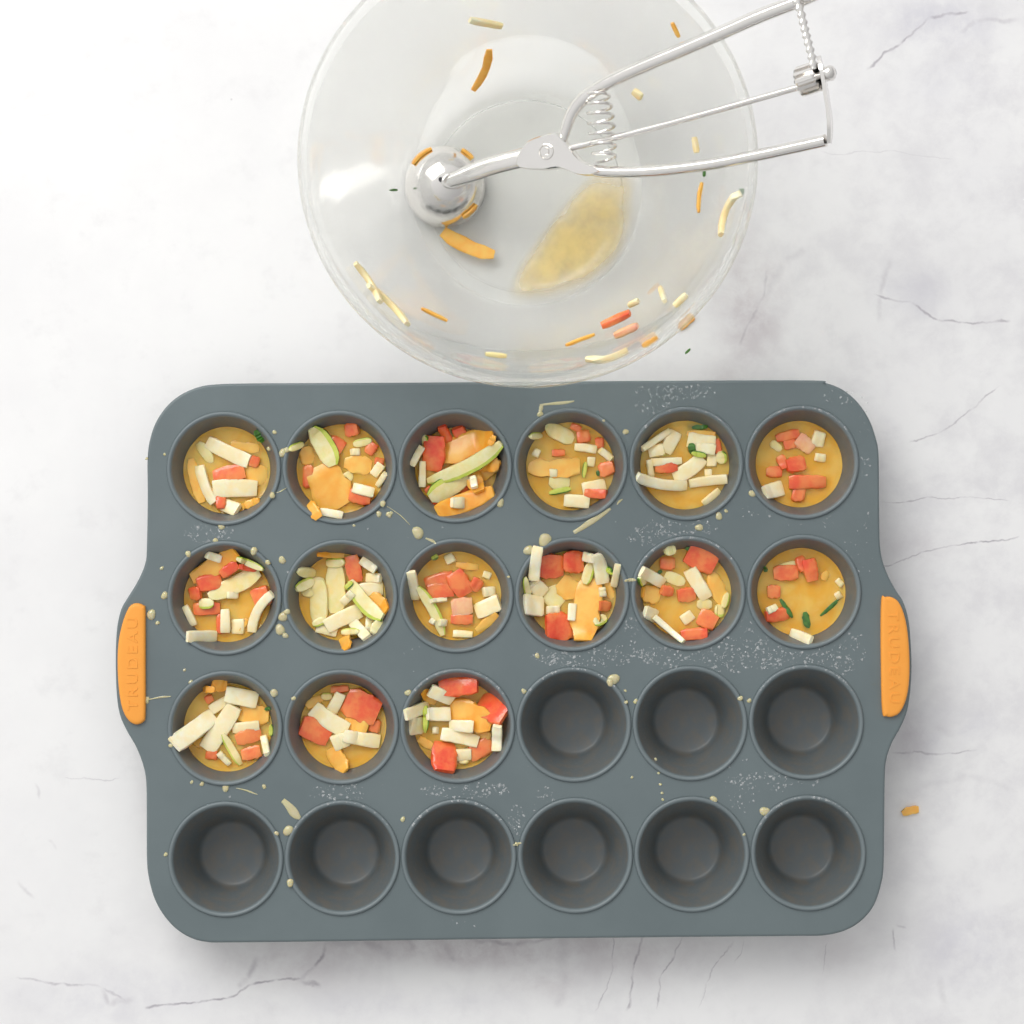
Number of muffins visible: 15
